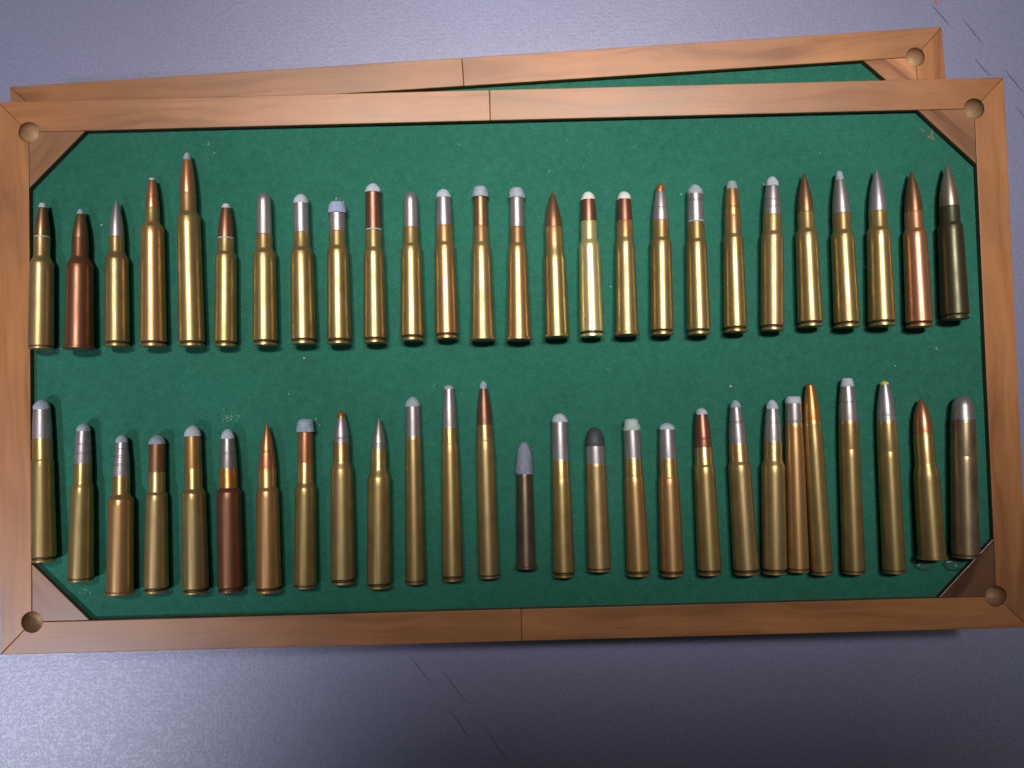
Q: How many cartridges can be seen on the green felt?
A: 53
